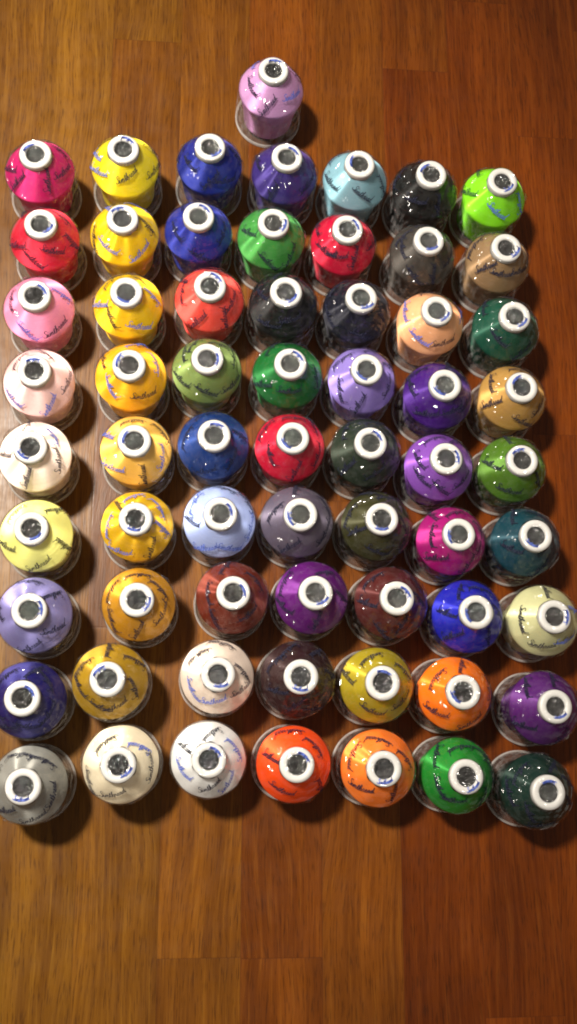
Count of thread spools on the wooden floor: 64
